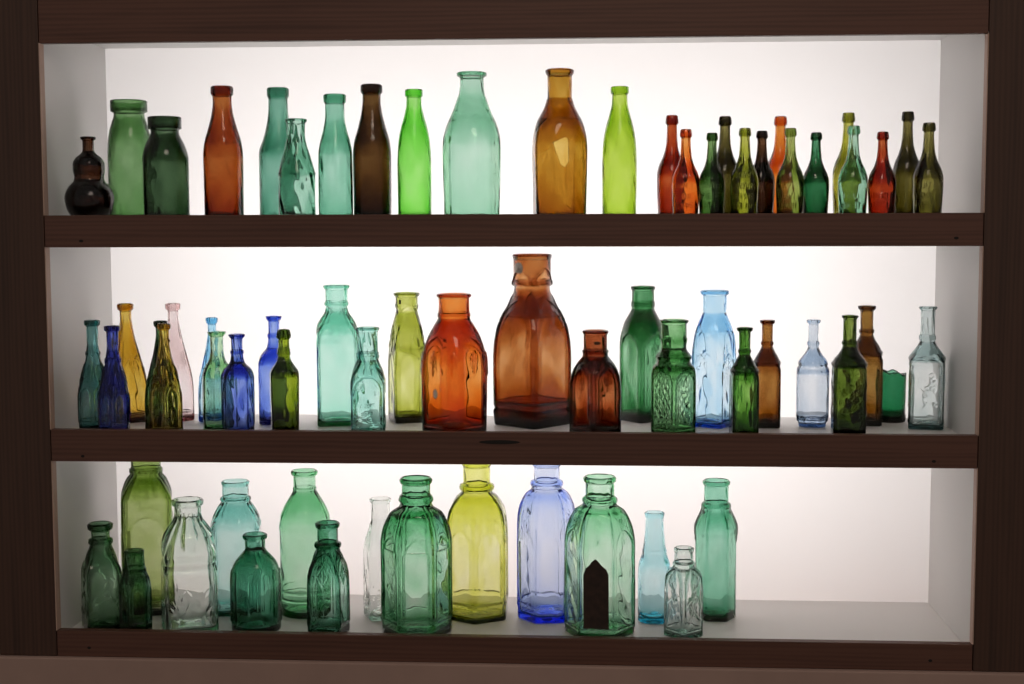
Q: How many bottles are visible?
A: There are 68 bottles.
